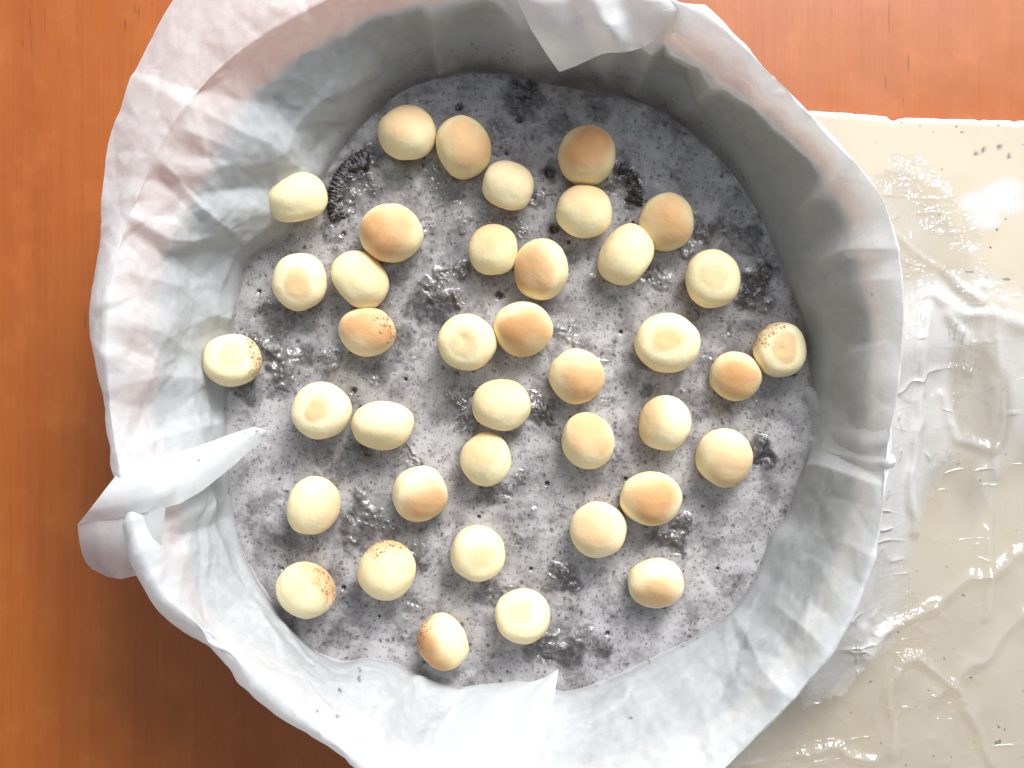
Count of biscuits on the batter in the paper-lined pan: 39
